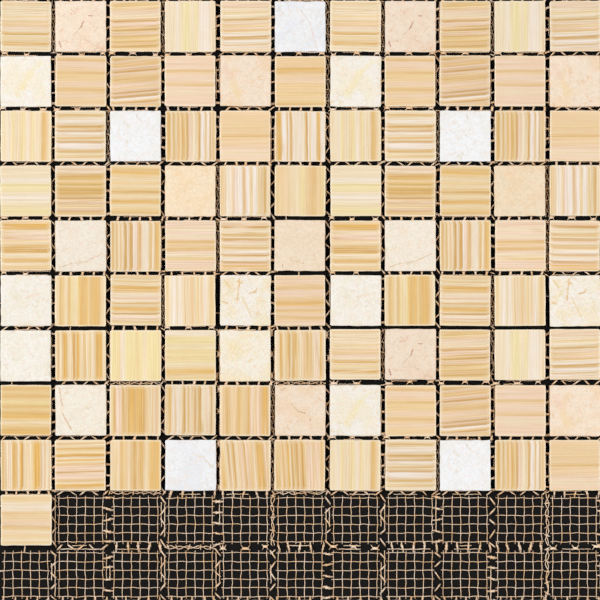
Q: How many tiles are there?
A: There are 100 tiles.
